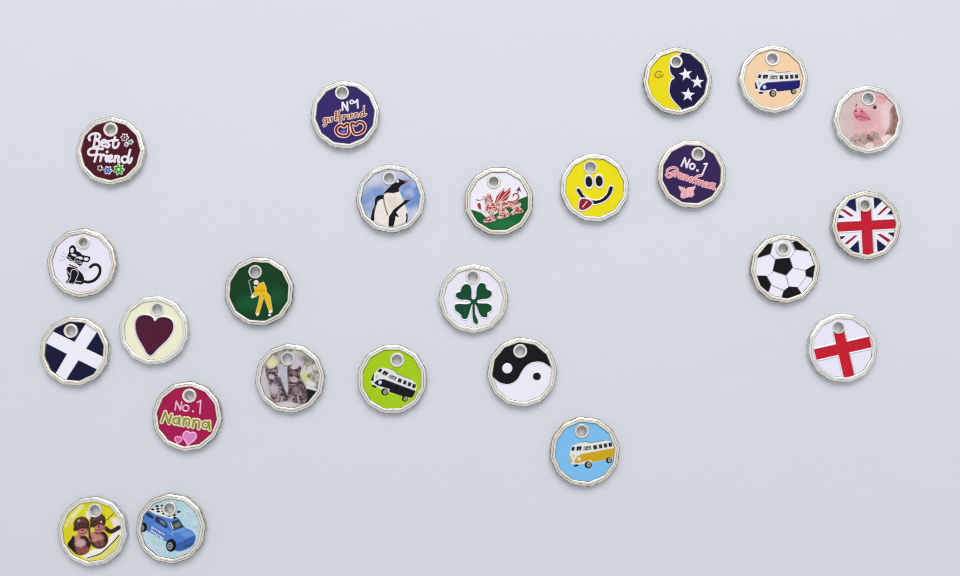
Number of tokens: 24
